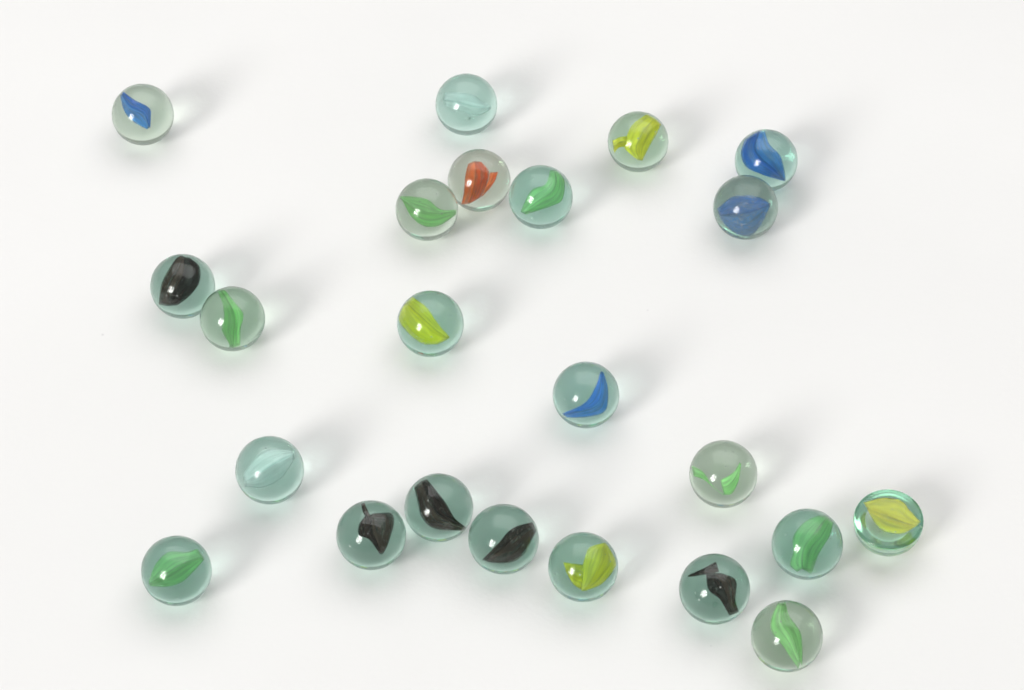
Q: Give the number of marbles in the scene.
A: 23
